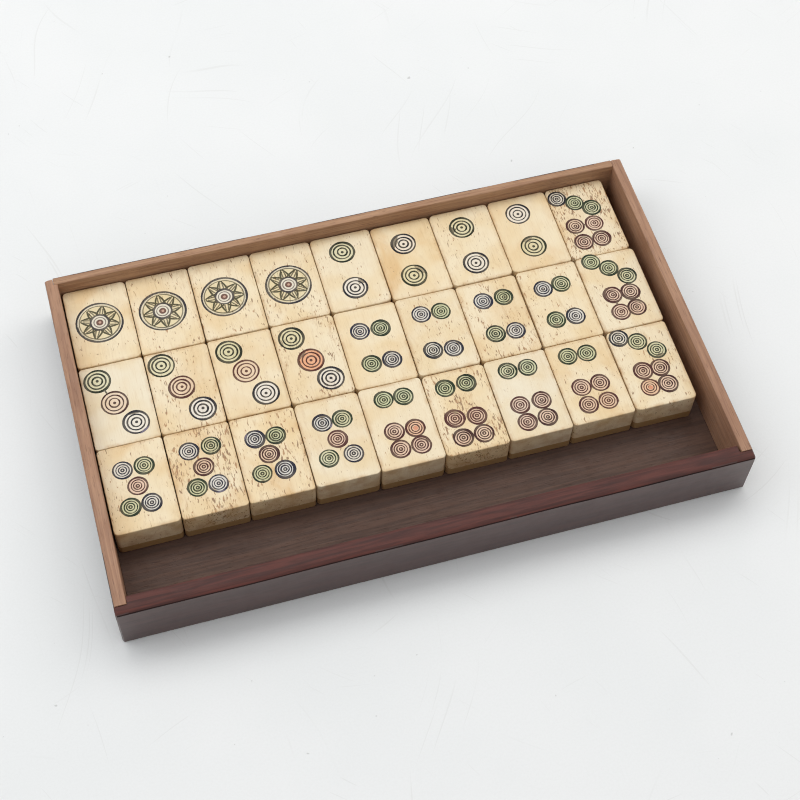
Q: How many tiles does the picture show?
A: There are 27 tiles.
